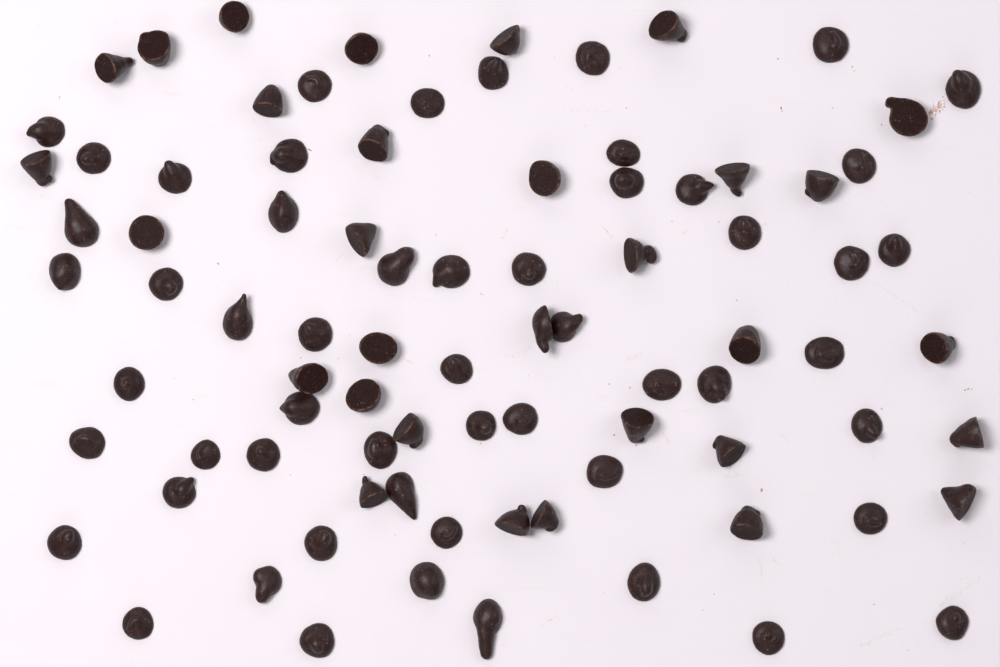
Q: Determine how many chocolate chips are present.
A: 86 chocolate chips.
